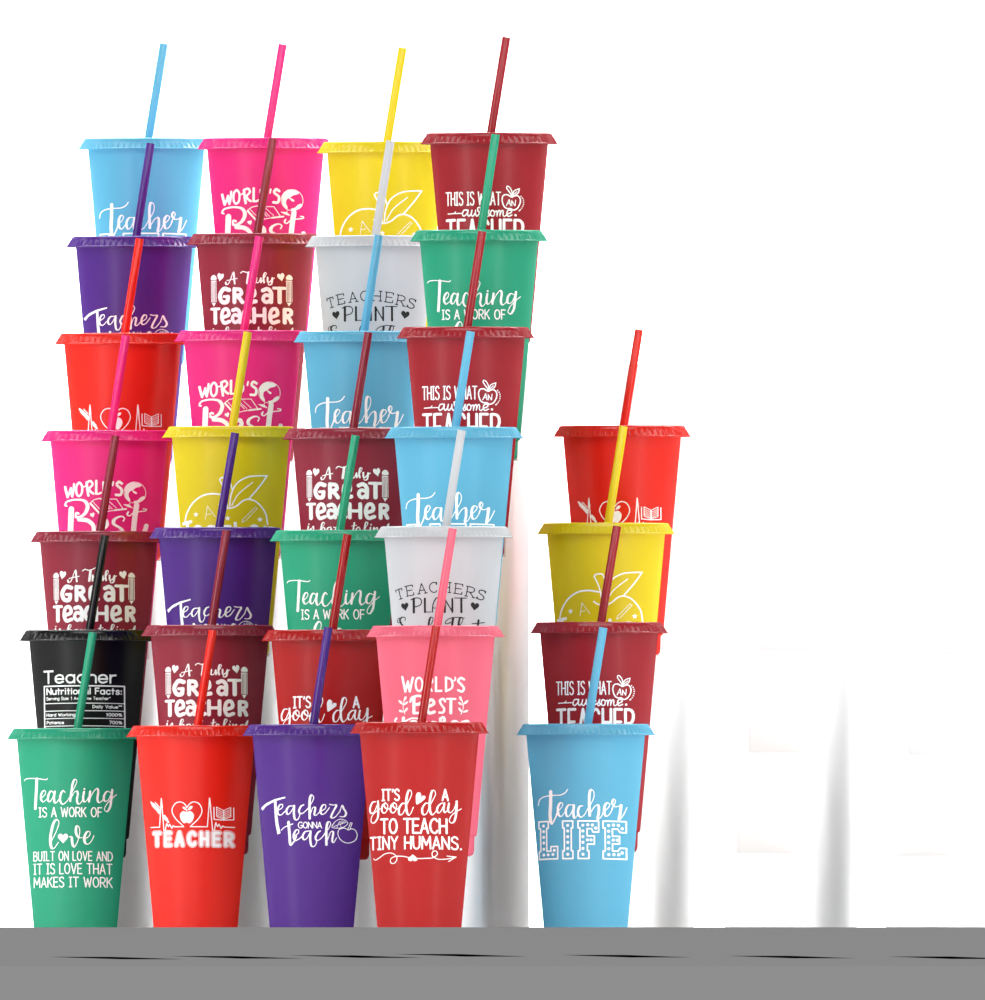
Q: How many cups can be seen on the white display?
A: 32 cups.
